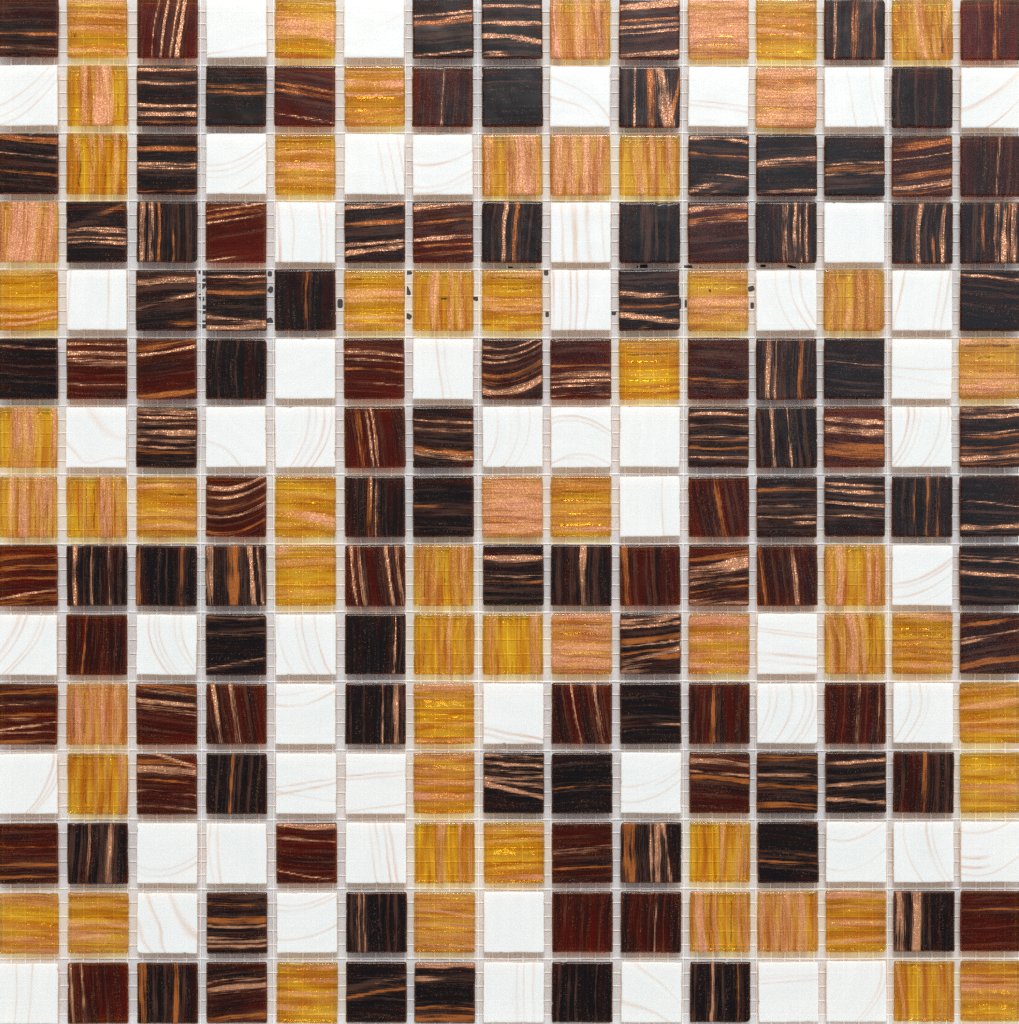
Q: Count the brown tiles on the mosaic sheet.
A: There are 113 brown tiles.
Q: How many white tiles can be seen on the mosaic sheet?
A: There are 55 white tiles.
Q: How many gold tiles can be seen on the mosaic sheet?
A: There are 57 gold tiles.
